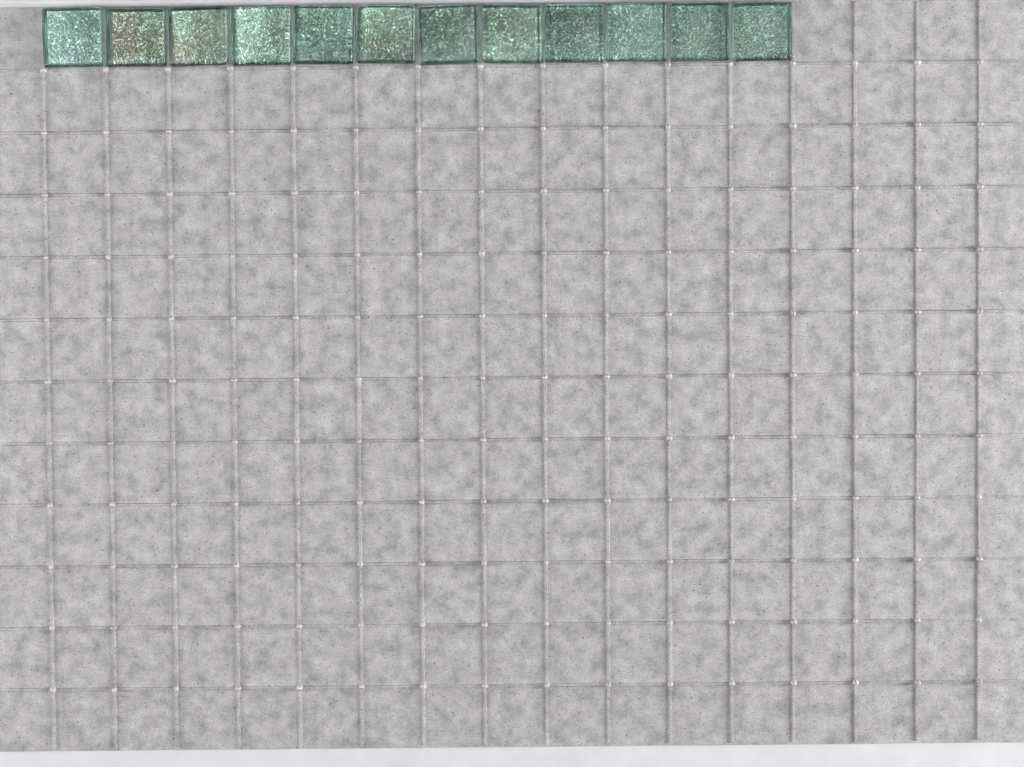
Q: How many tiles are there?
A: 12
